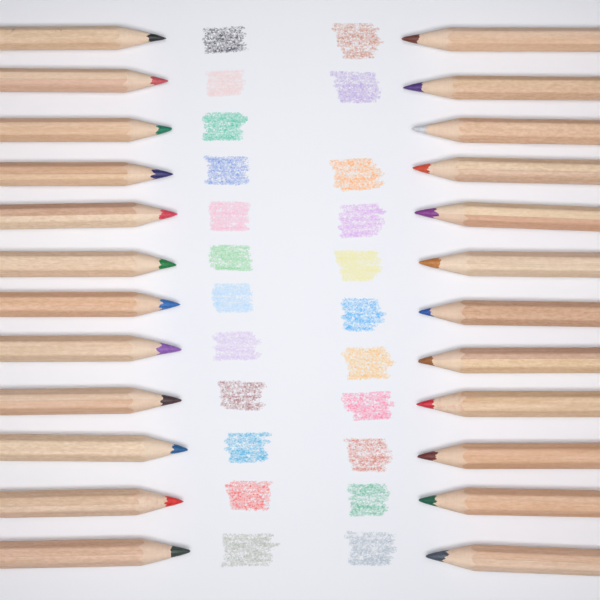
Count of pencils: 24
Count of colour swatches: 23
